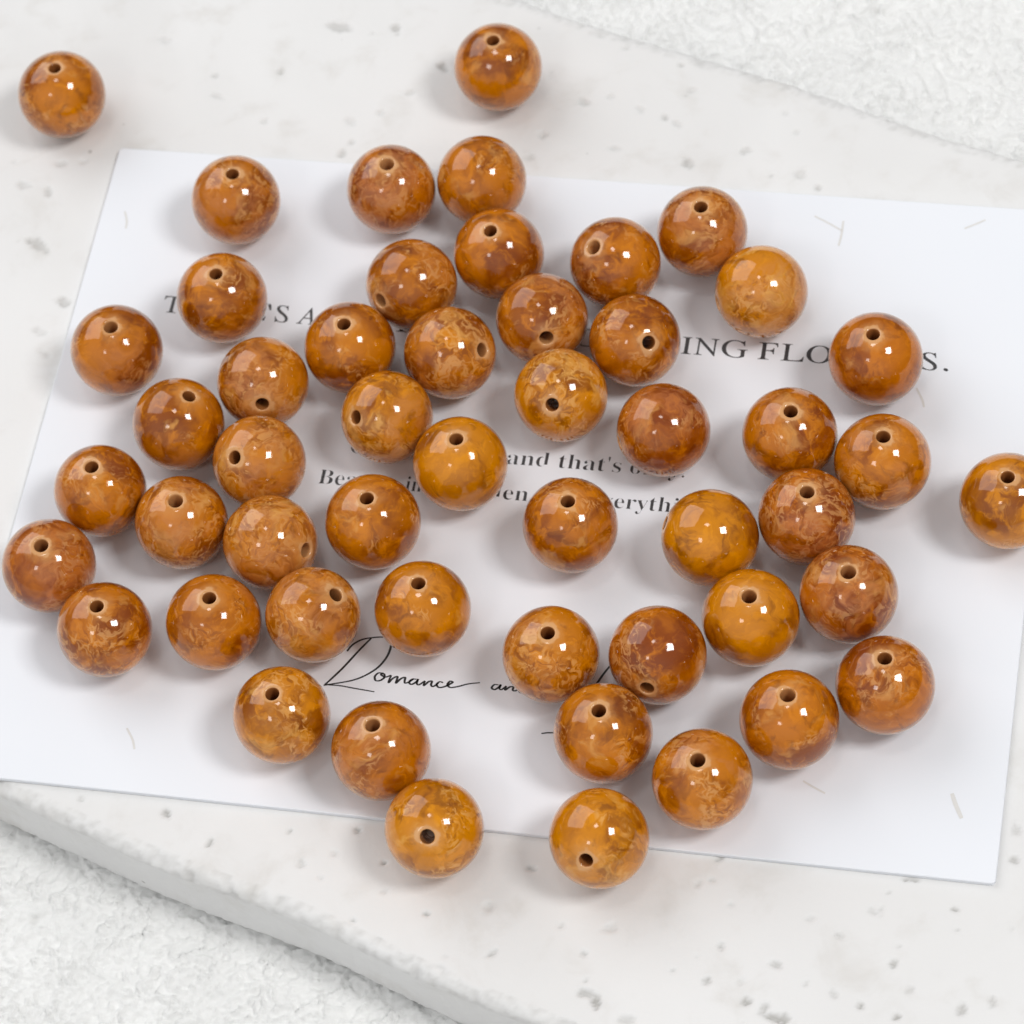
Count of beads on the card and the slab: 51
